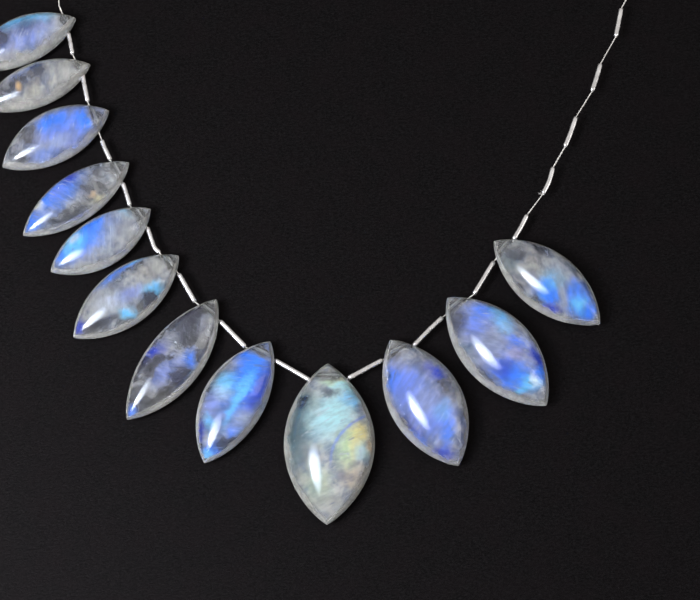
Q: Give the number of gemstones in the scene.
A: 12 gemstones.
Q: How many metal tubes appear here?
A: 16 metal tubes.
